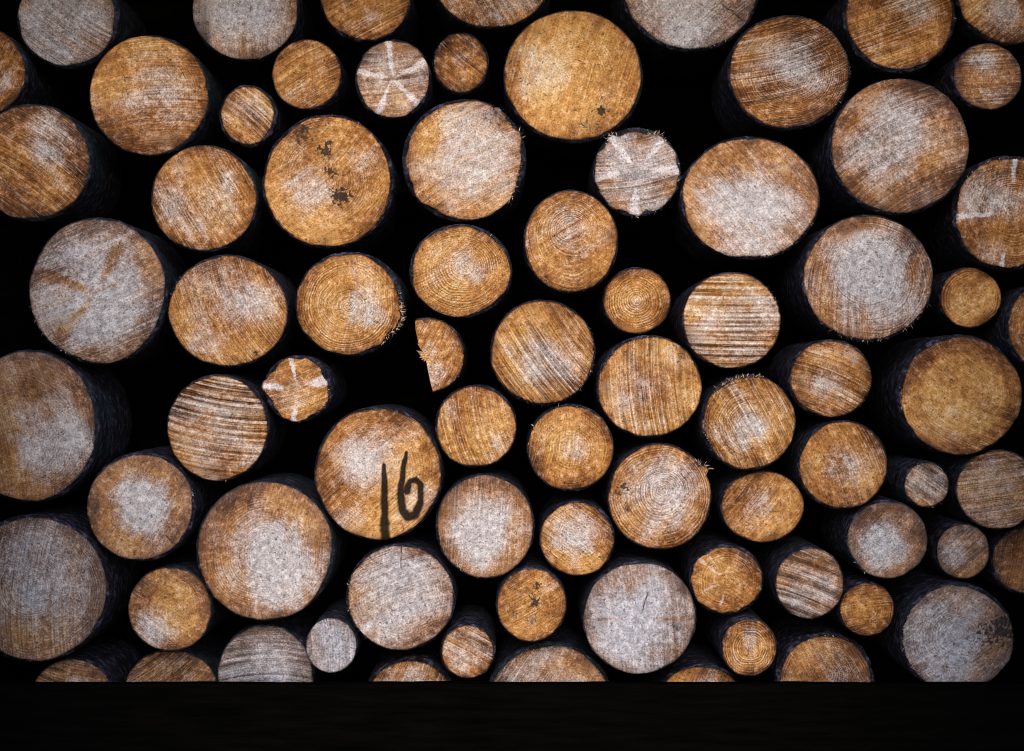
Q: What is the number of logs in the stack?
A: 77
